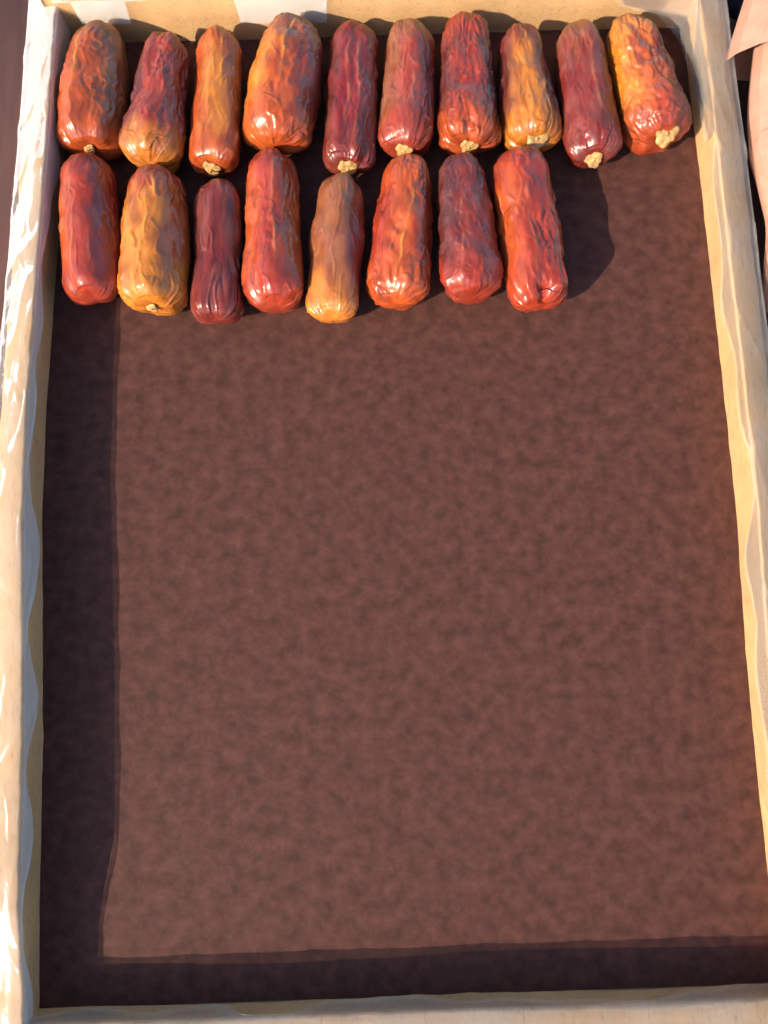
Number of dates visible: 18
